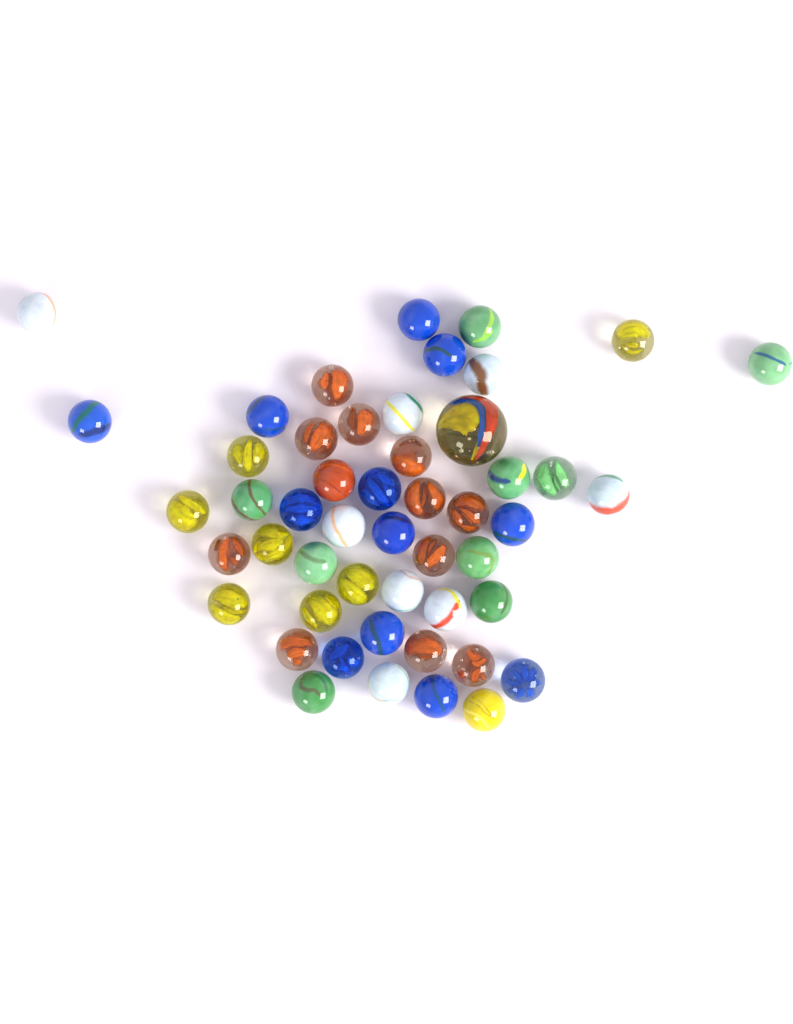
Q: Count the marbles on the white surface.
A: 50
